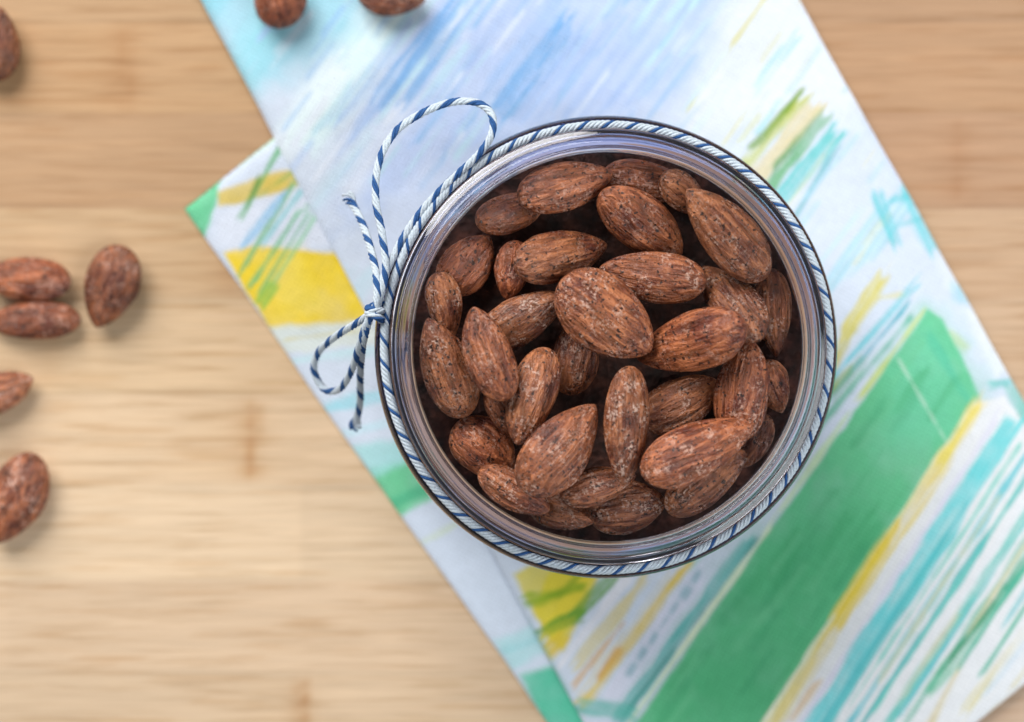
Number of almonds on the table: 42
